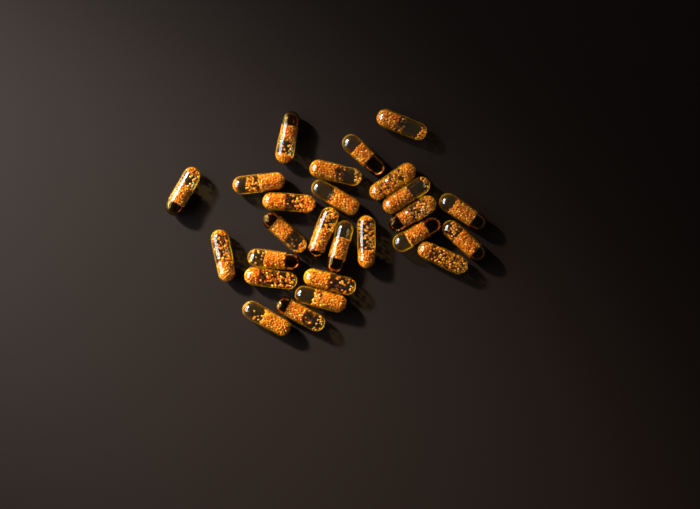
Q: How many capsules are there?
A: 26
